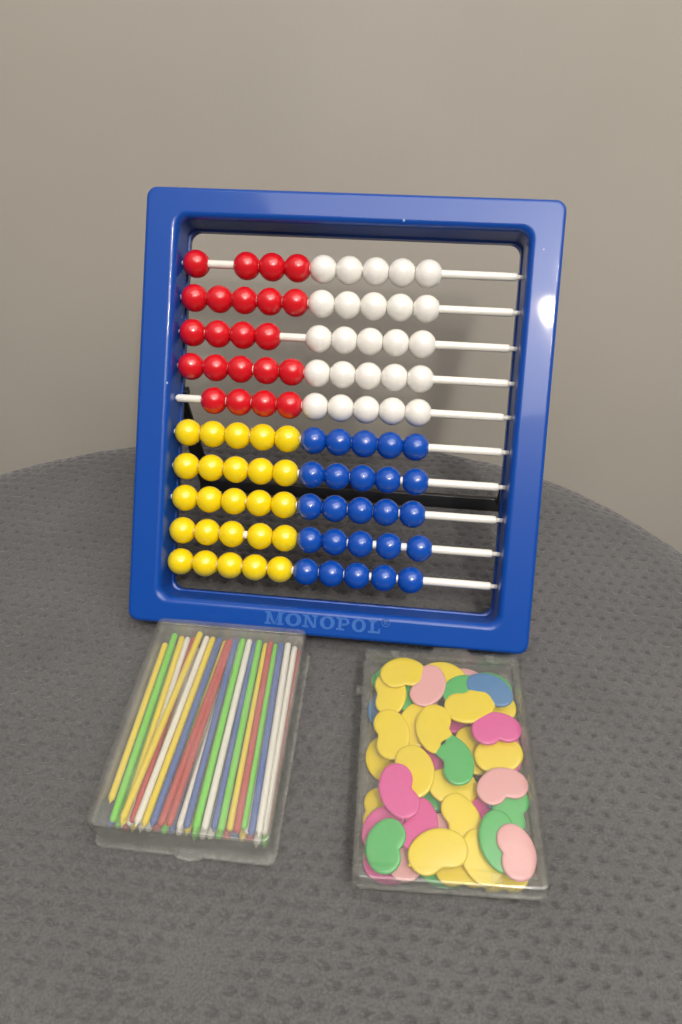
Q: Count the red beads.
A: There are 22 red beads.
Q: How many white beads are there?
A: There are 25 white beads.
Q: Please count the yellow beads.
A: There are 25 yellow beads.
